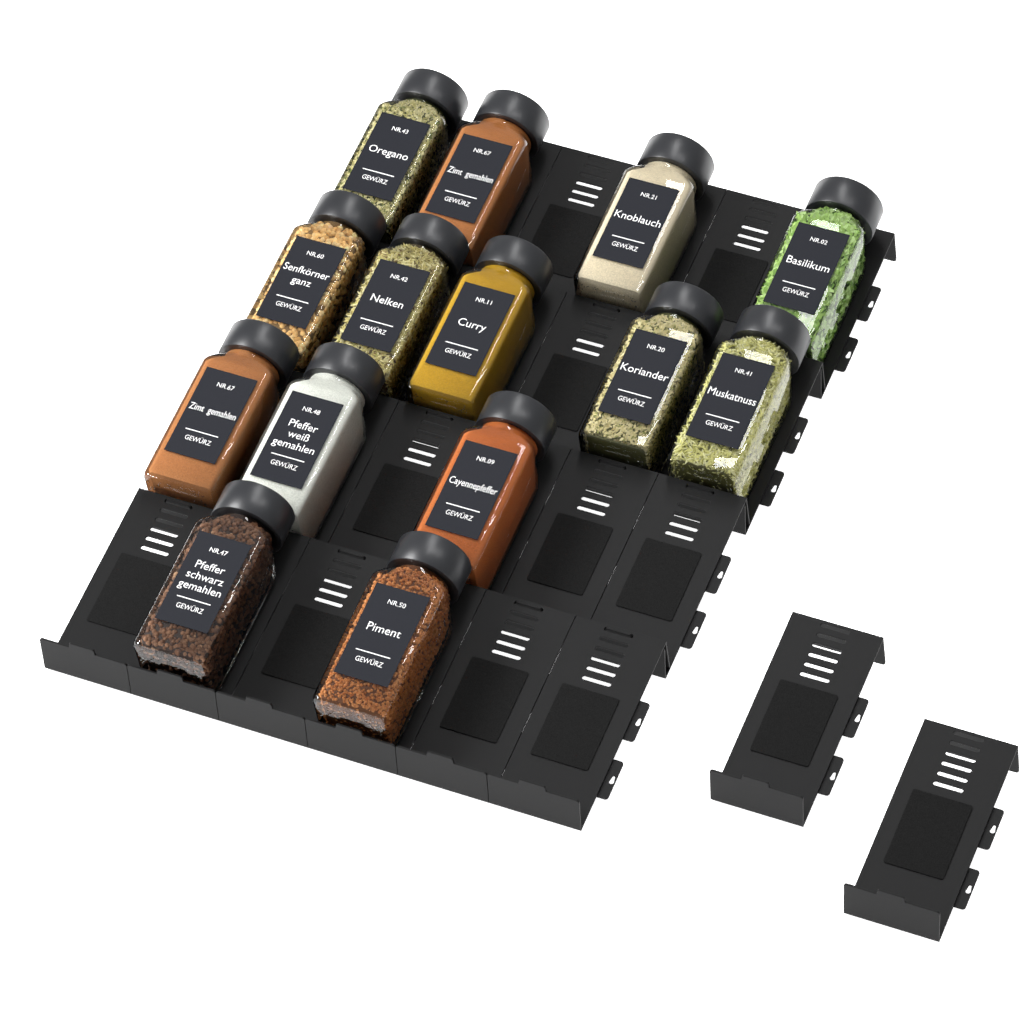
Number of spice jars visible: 14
